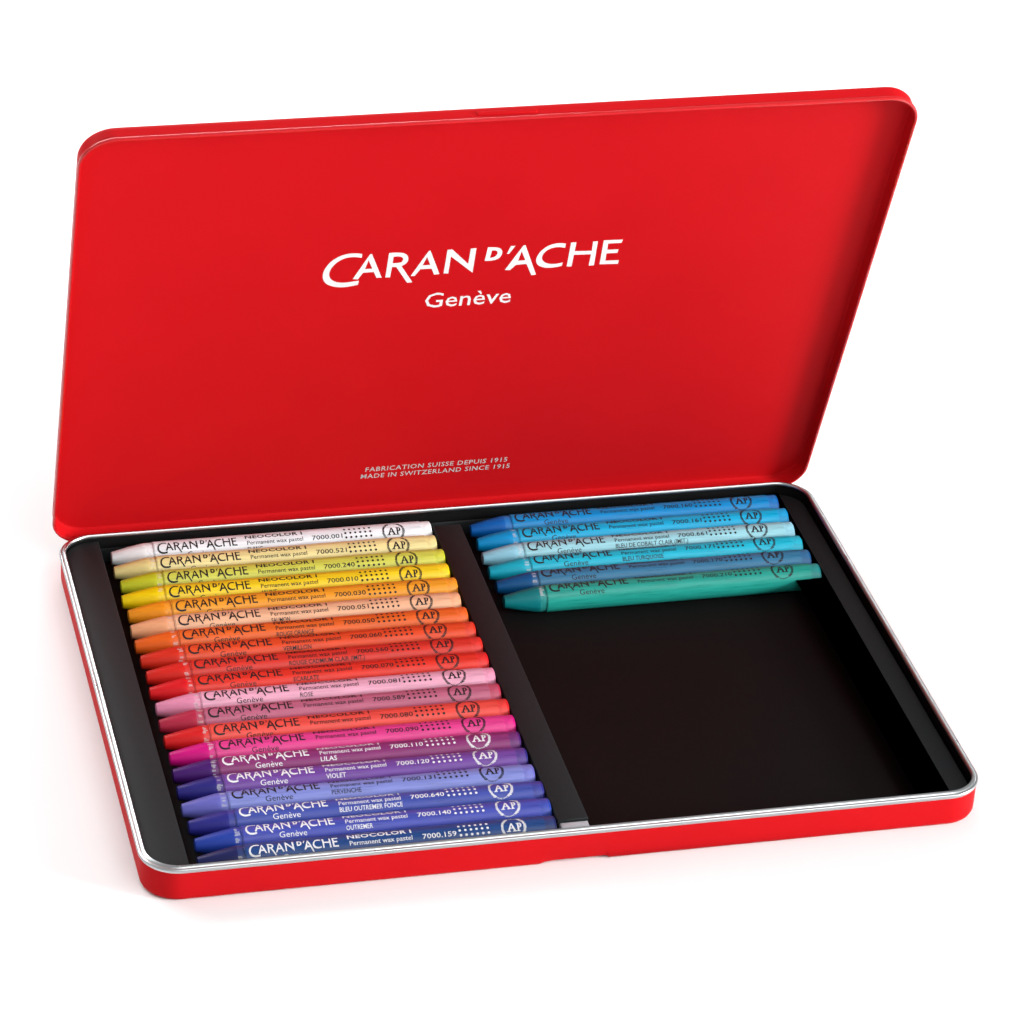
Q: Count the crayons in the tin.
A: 26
